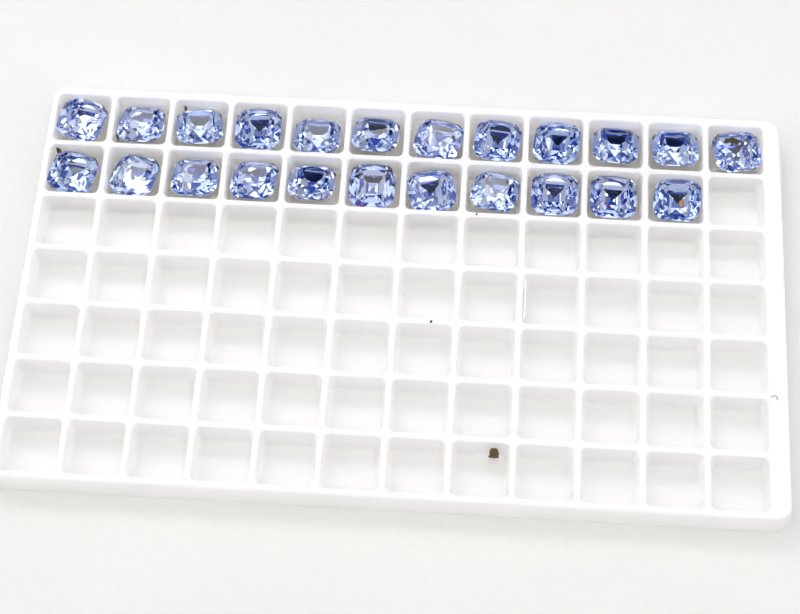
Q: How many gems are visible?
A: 23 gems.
